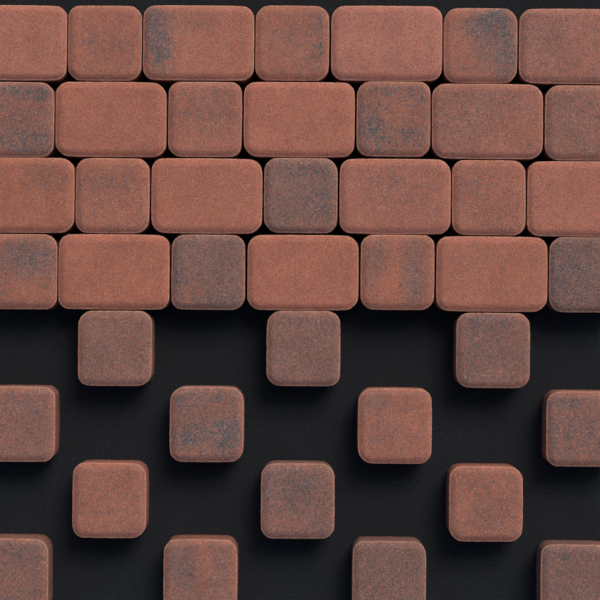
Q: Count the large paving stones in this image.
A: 14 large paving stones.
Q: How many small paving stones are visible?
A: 28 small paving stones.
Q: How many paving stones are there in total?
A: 42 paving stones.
